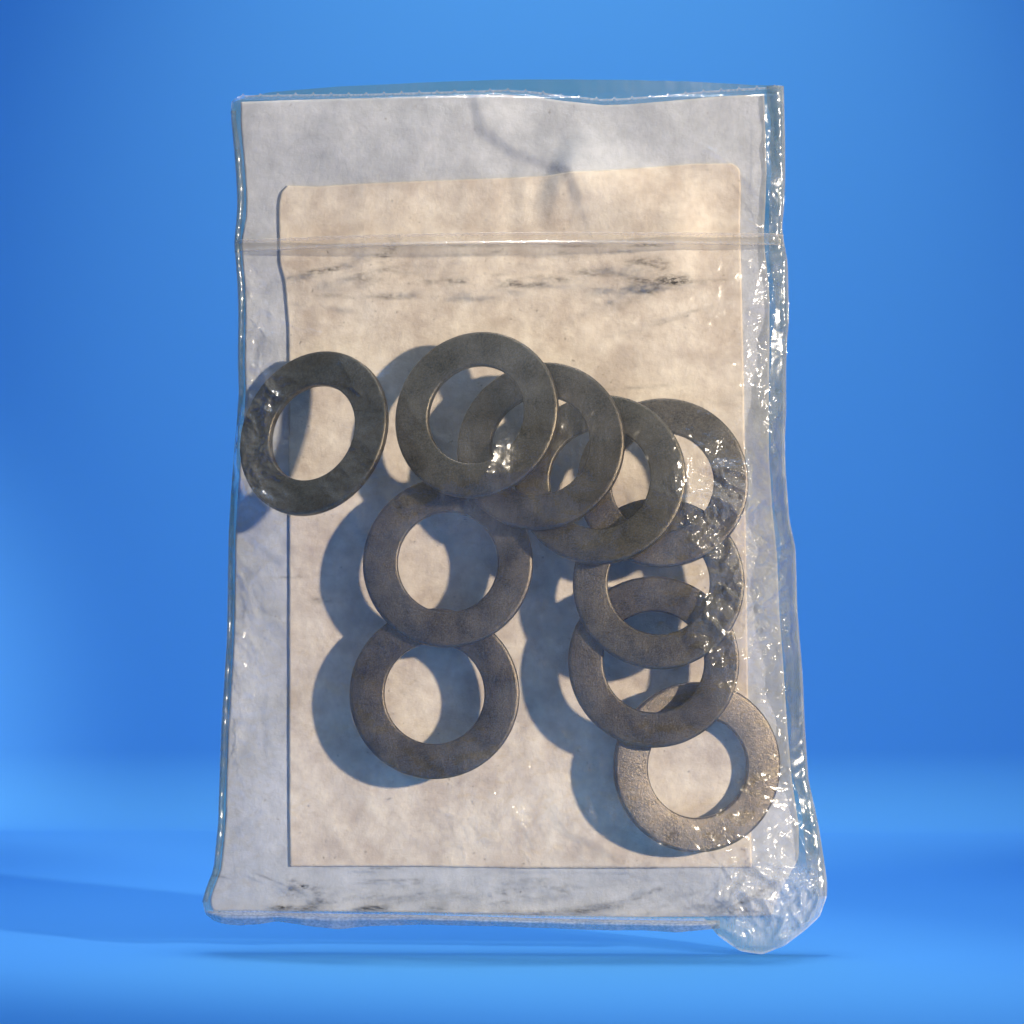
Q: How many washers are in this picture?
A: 10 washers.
